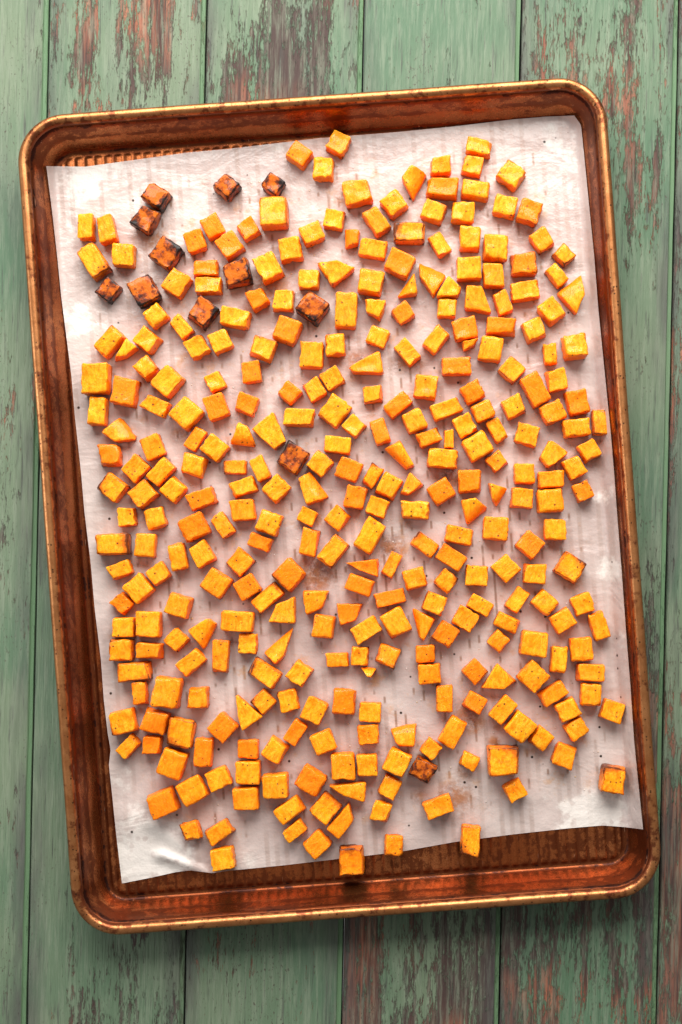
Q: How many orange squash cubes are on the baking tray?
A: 198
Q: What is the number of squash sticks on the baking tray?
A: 89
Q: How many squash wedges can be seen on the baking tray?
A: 34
